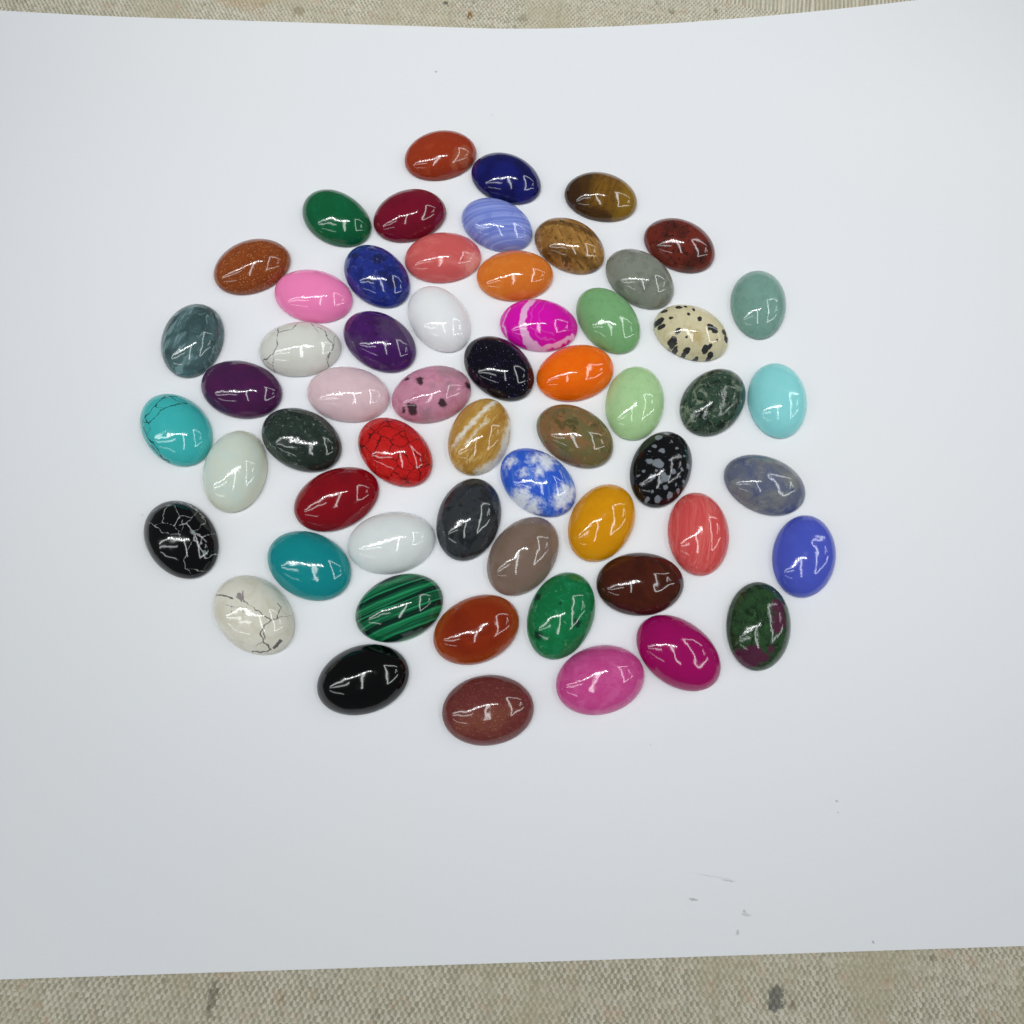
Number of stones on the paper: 58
